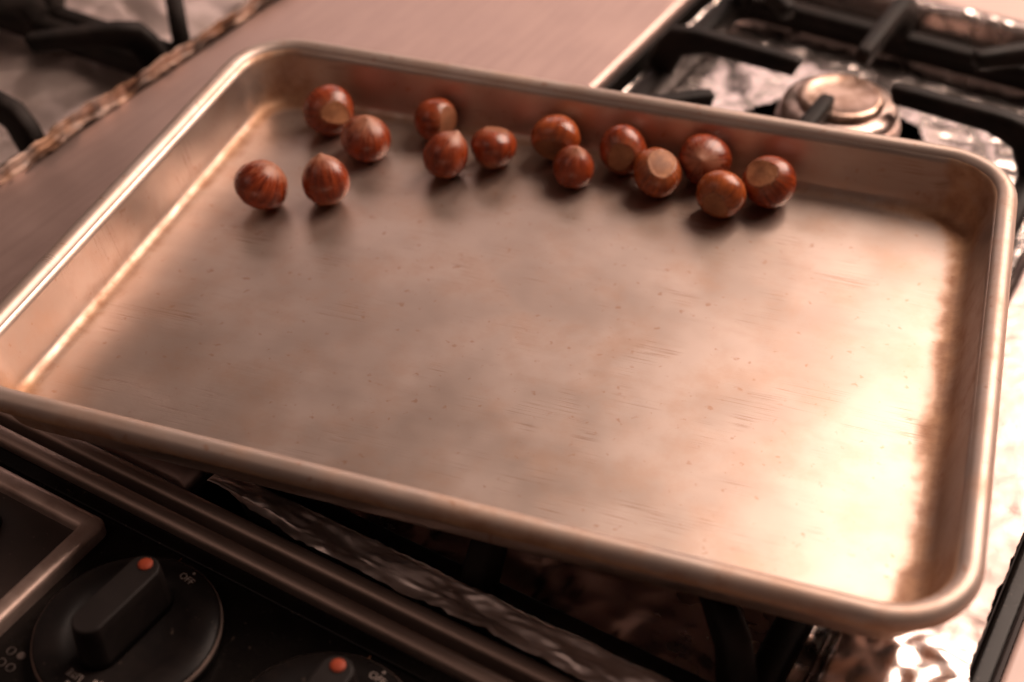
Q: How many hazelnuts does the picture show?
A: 14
